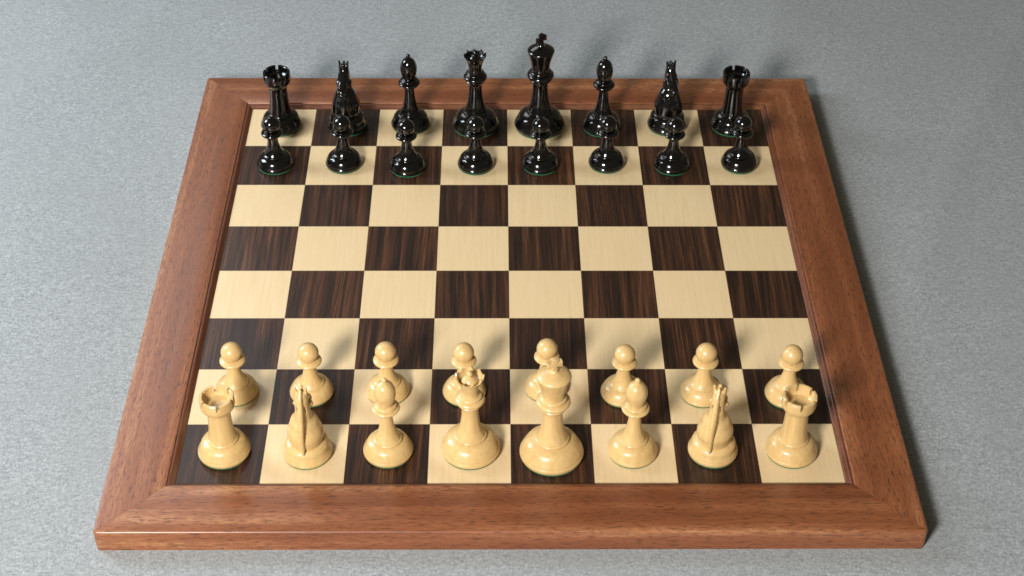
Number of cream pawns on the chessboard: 8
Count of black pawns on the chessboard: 8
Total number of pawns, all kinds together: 16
